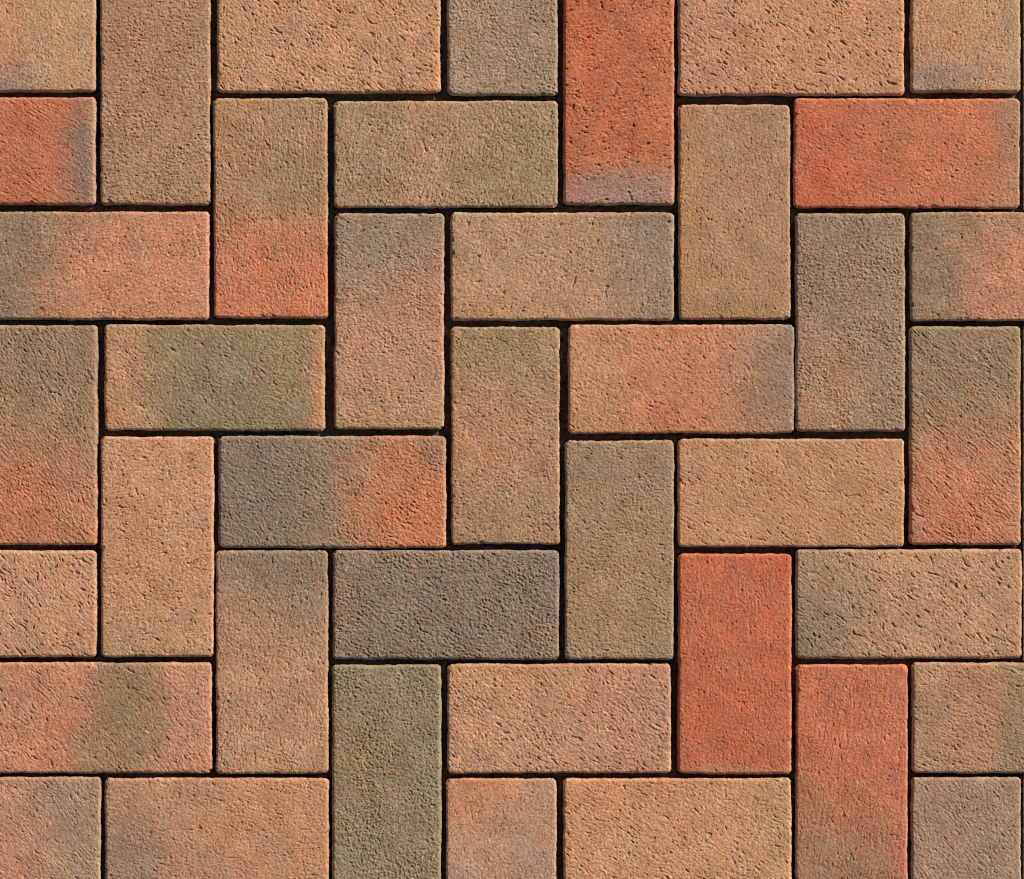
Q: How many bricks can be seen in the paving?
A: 41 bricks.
